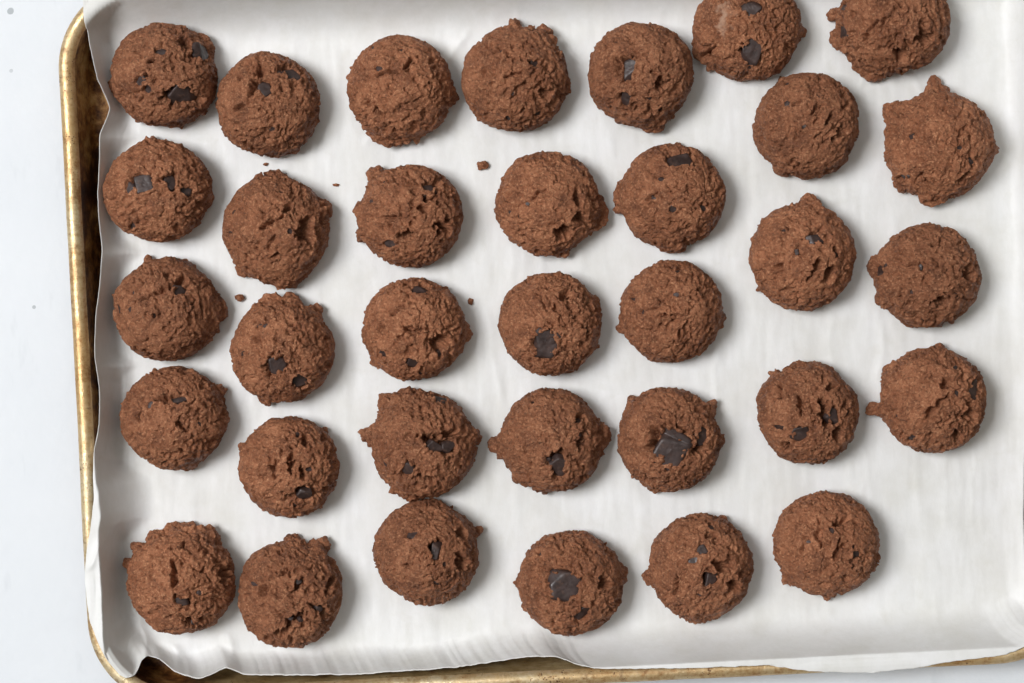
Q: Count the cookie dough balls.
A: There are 34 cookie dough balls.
